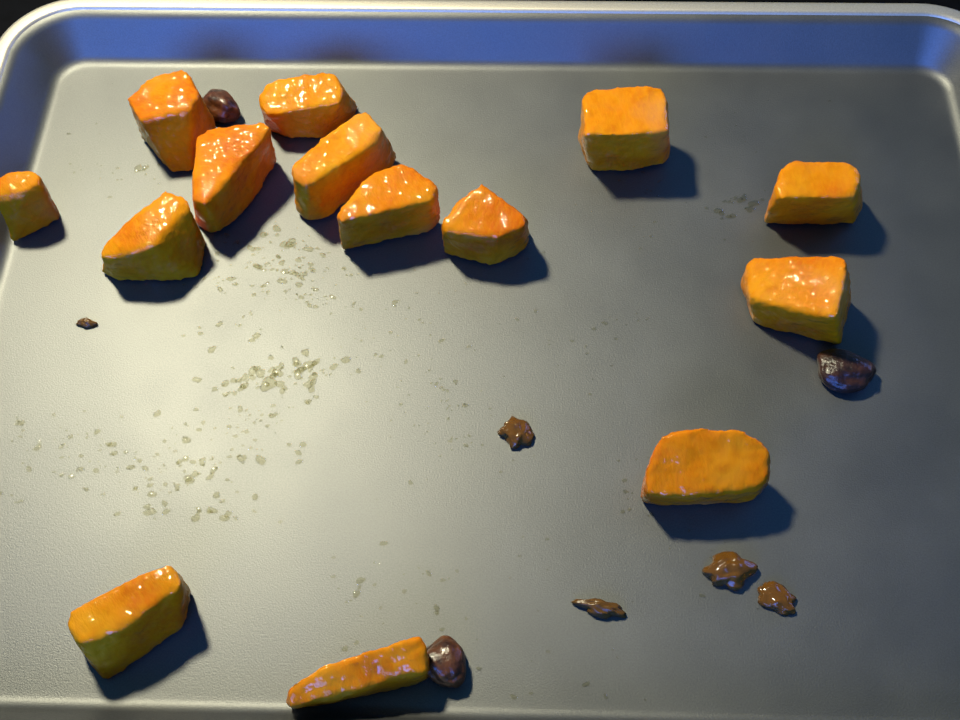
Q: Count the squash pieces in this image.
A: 14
